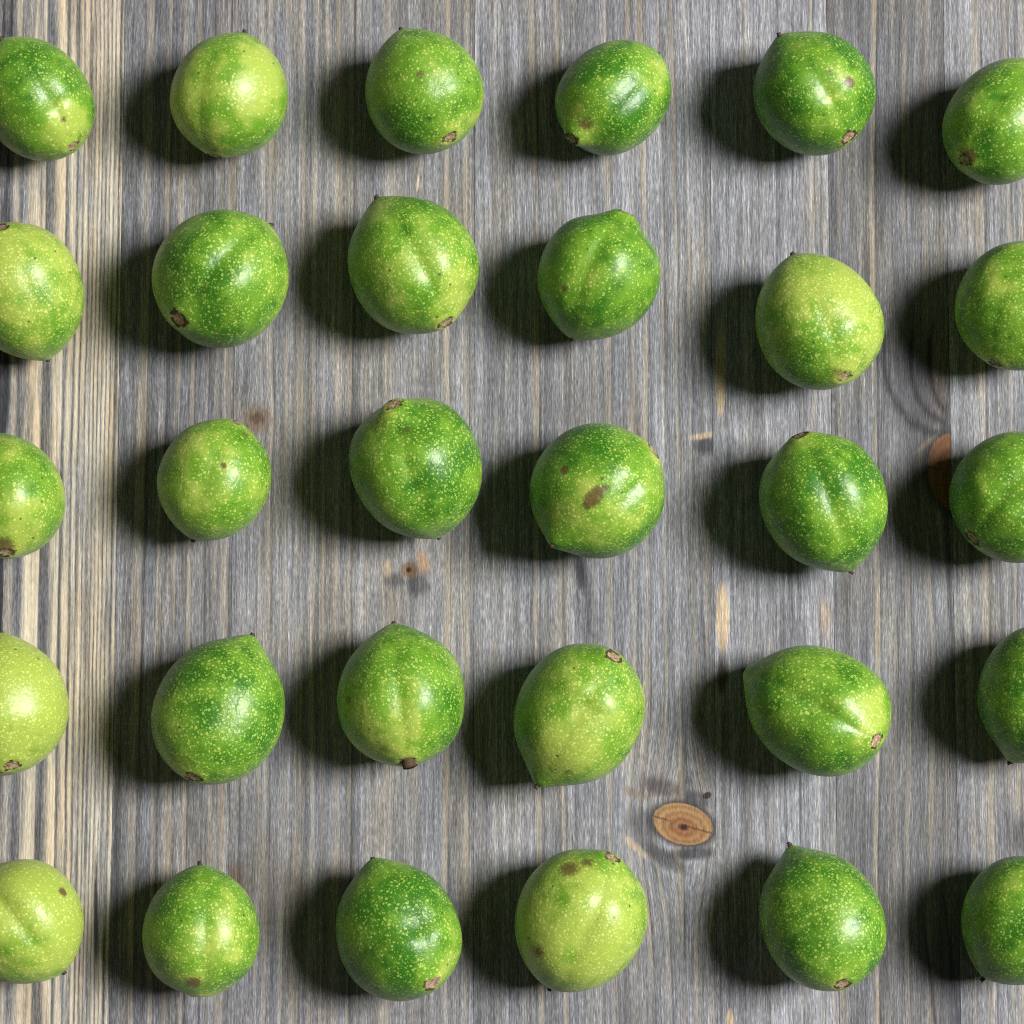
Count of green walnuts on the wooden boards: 30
